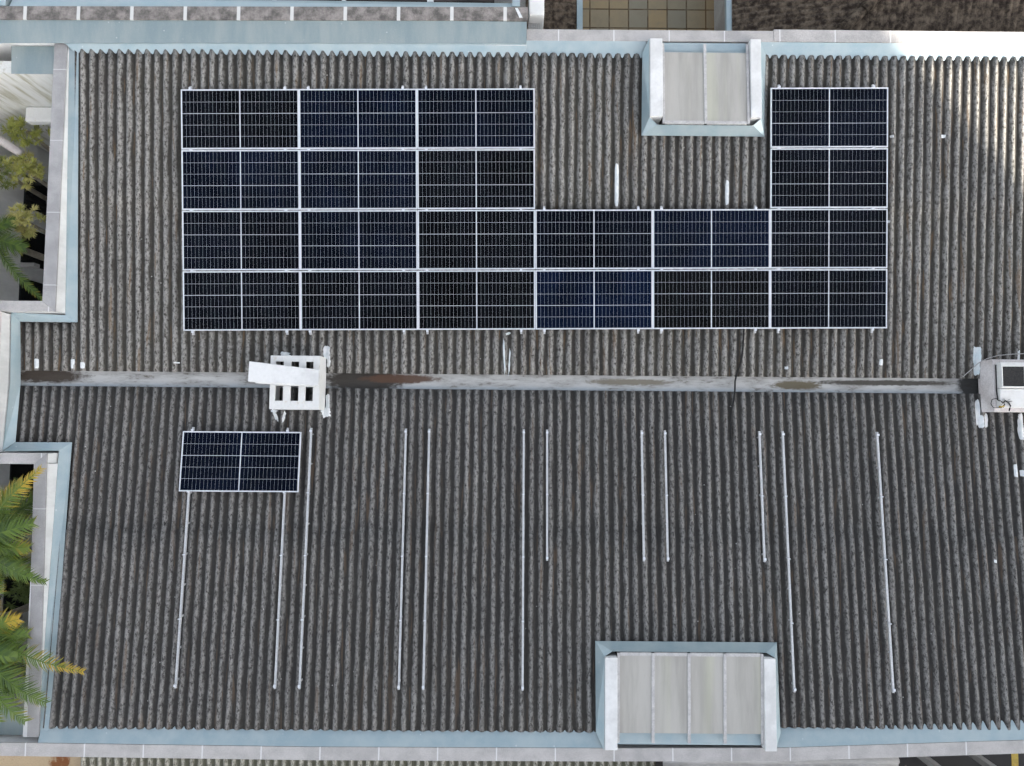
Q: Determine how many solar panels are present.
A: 21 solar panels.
